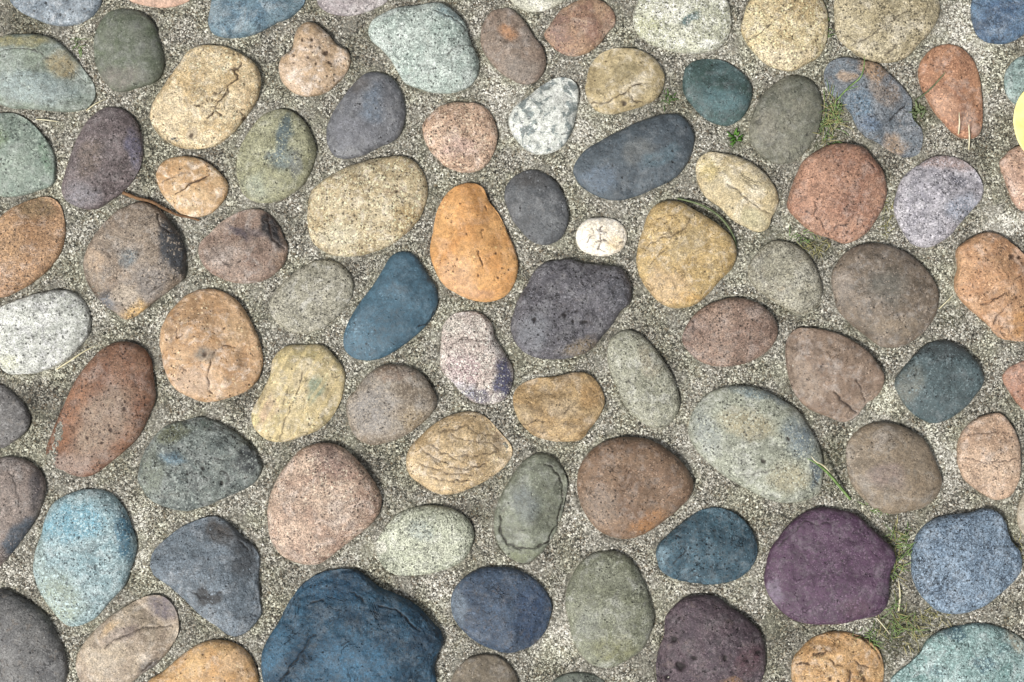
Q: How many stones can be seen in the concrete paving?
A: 88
